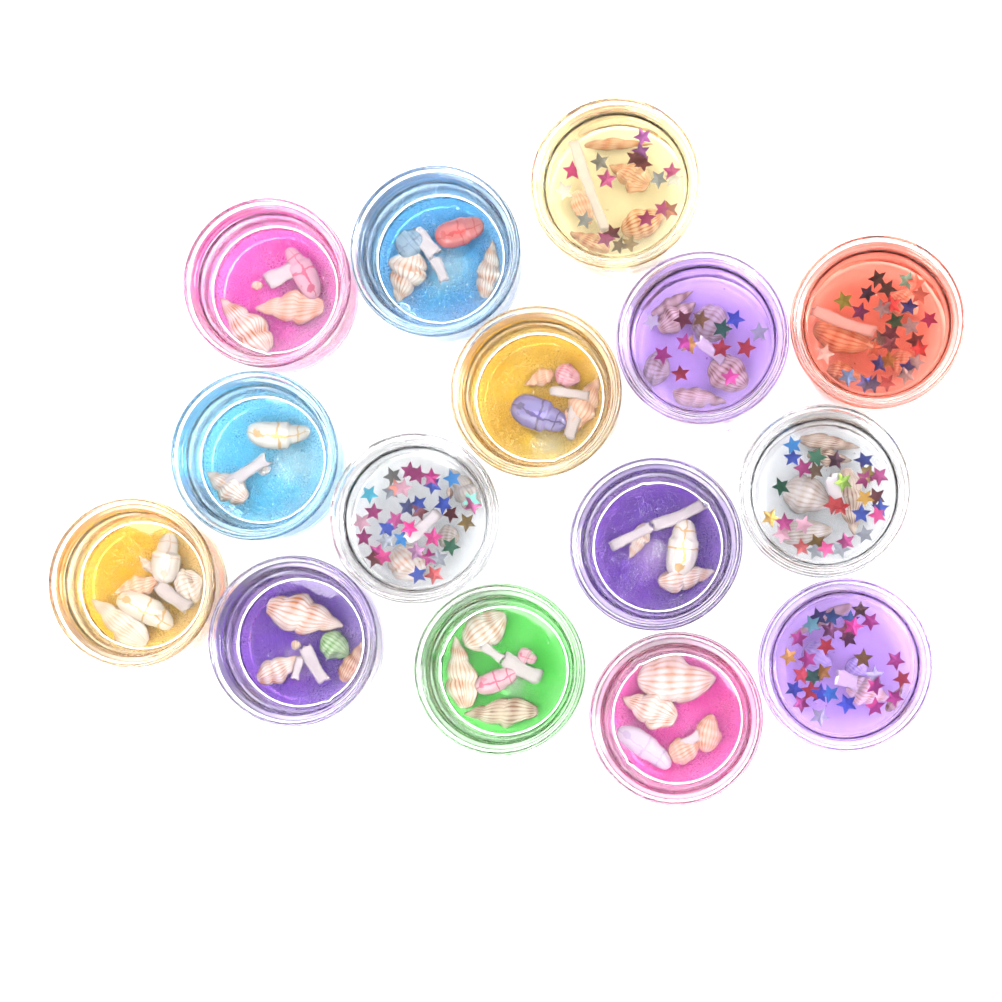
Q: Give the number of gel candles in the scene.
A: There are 15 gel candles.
